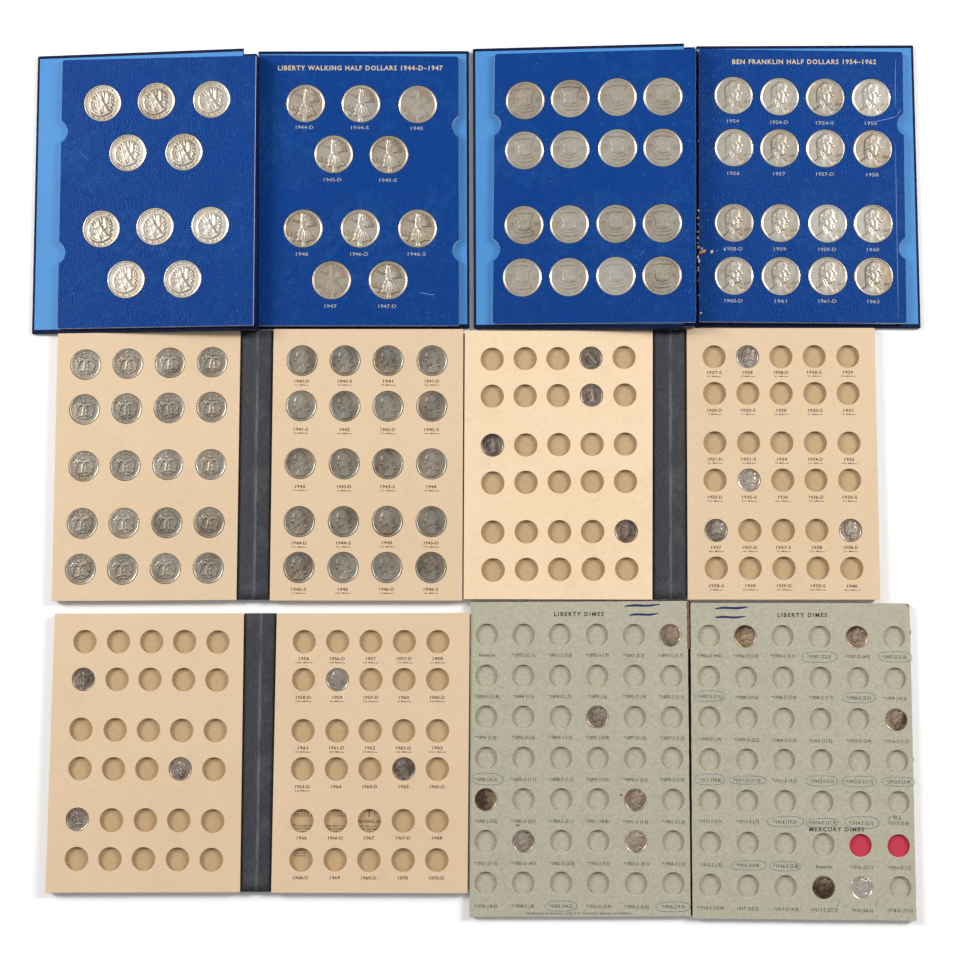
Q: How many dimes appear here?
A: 24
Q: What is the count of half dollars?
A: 52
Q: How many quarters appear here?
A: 40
